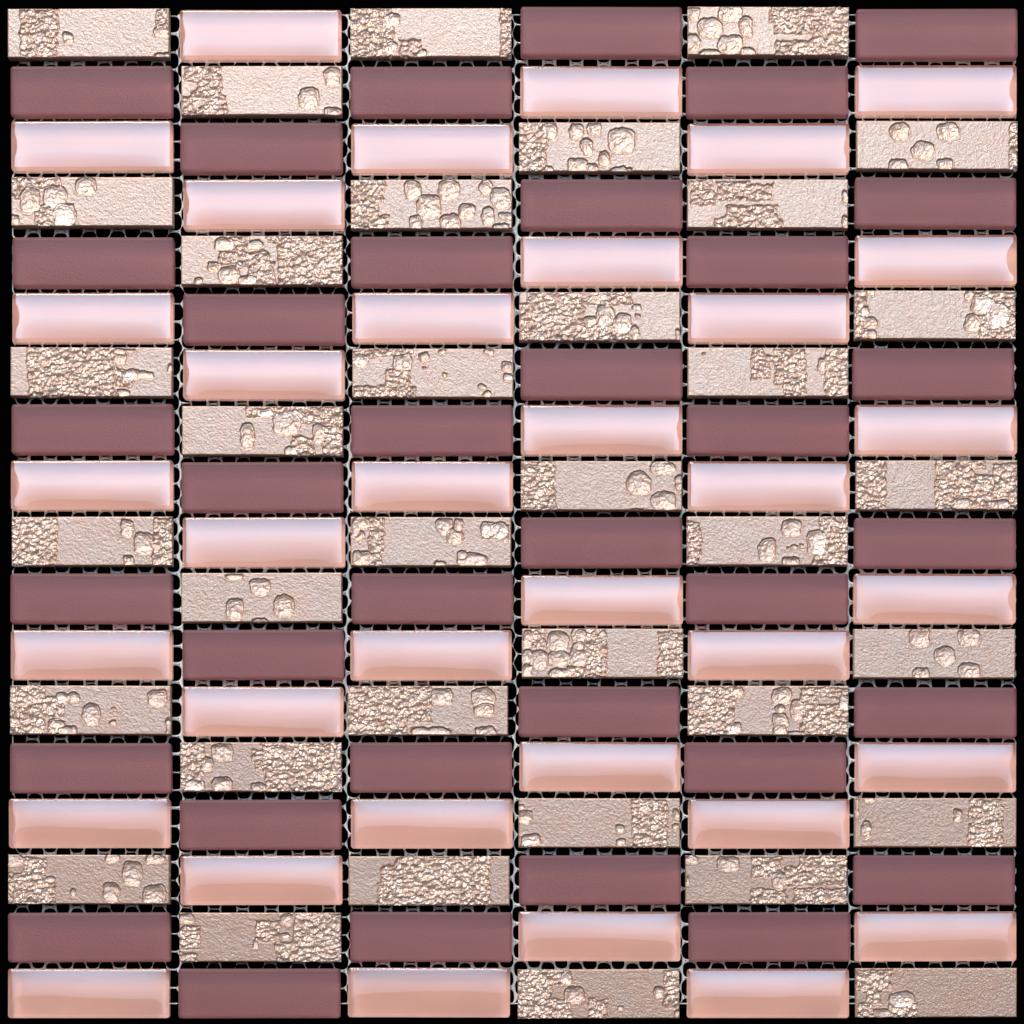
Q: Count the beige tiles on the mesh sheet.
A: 36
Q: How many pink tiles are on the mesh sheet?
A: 36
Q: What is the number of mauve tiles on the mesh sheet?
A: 36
